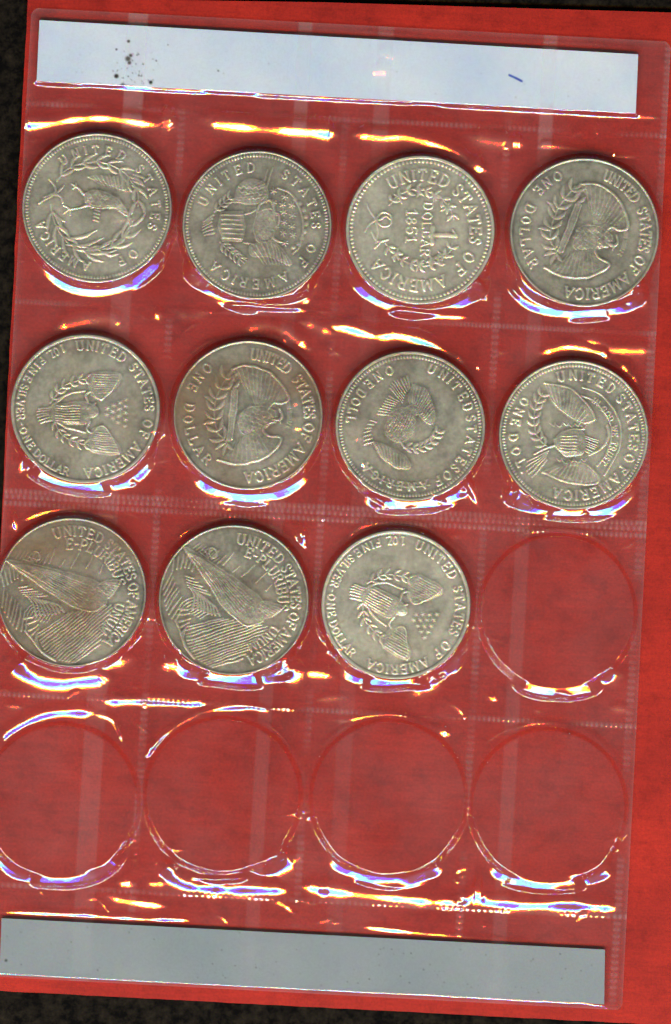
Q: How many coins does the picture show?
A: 11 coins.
